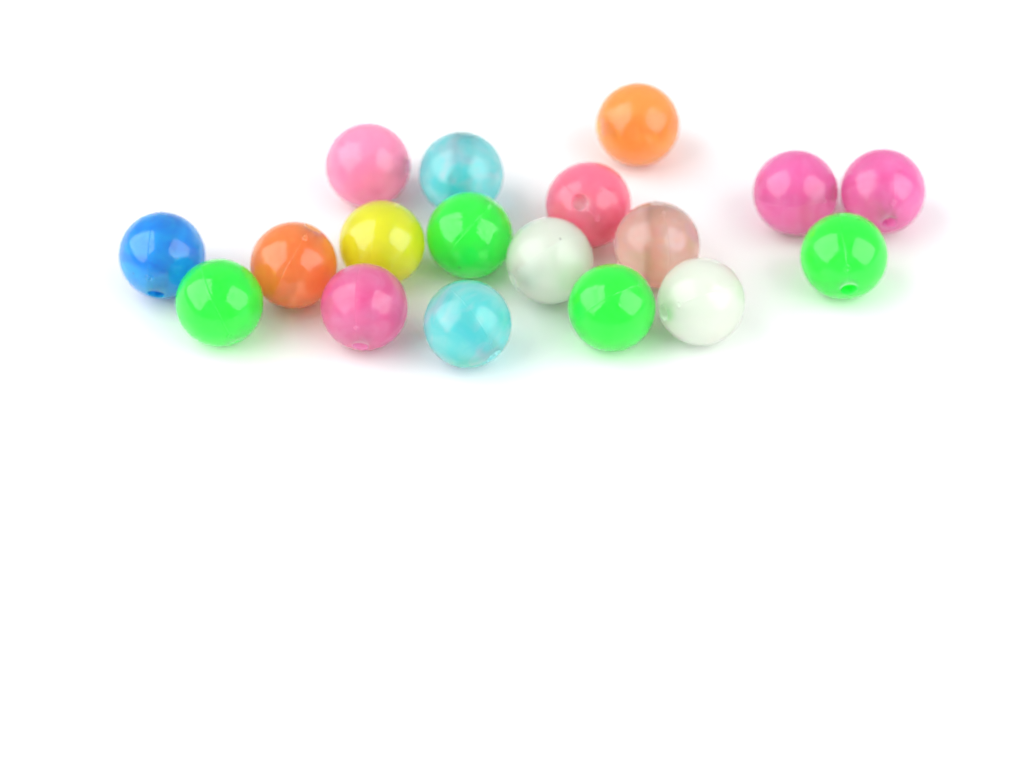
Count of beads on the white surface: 18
